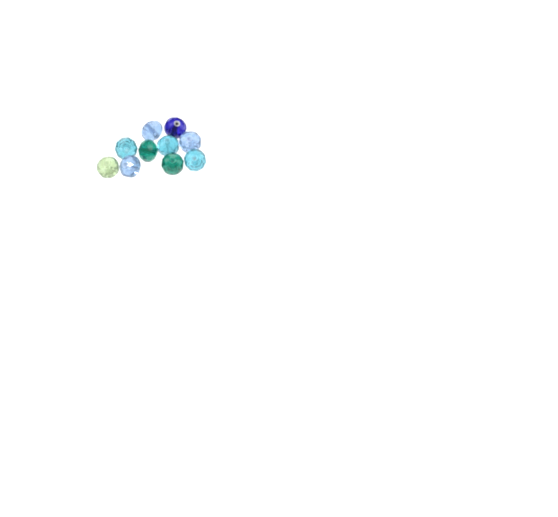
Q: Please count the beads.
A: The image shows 10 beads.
